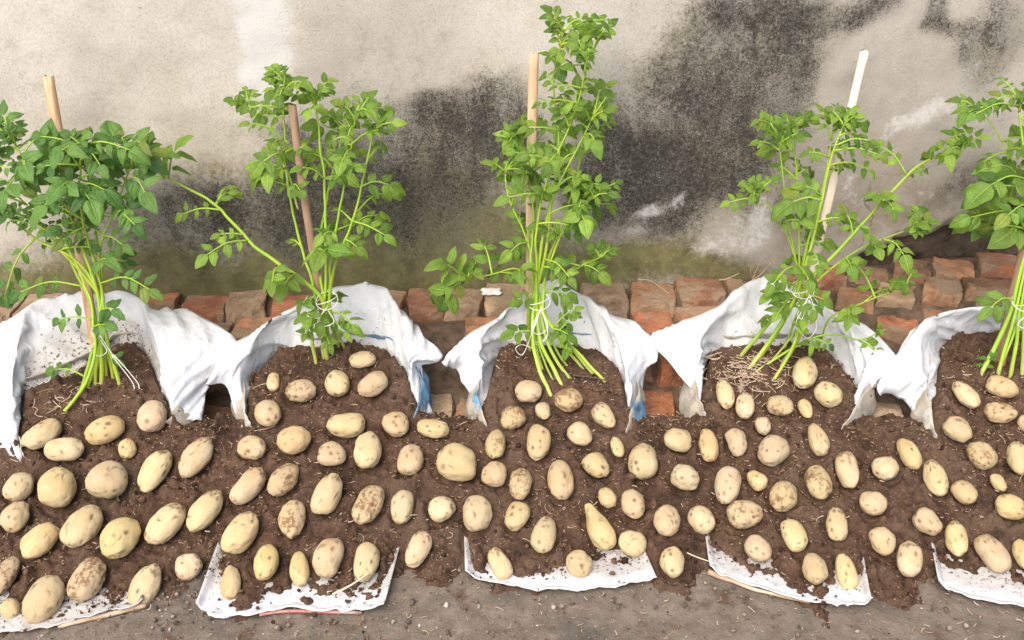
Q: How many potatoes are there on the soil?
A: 121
